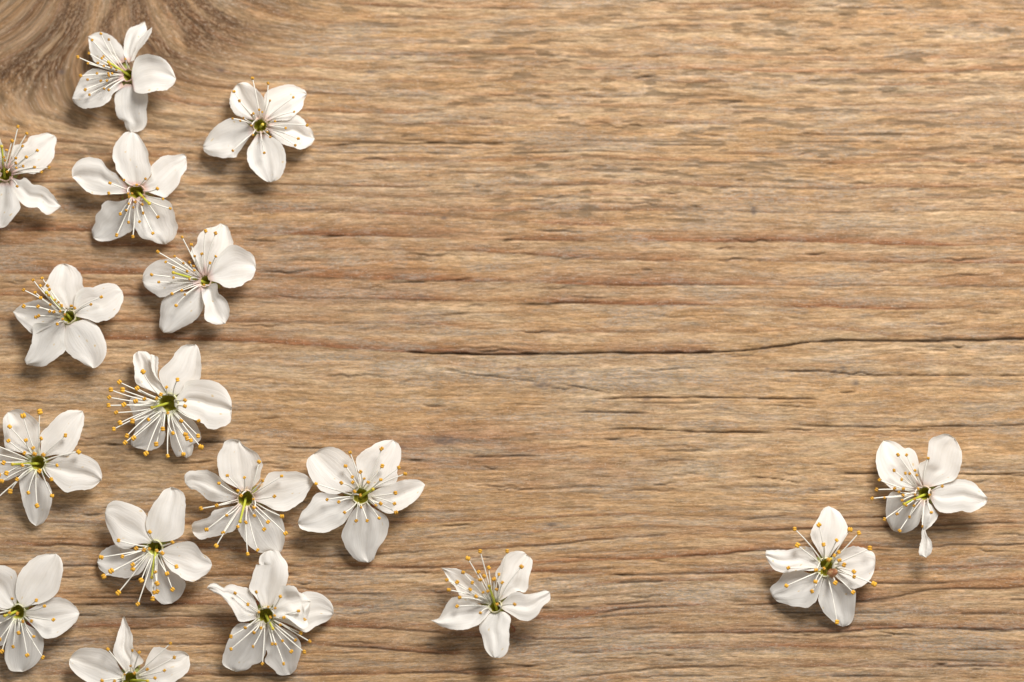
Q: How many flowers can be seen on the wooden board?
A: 17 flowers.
